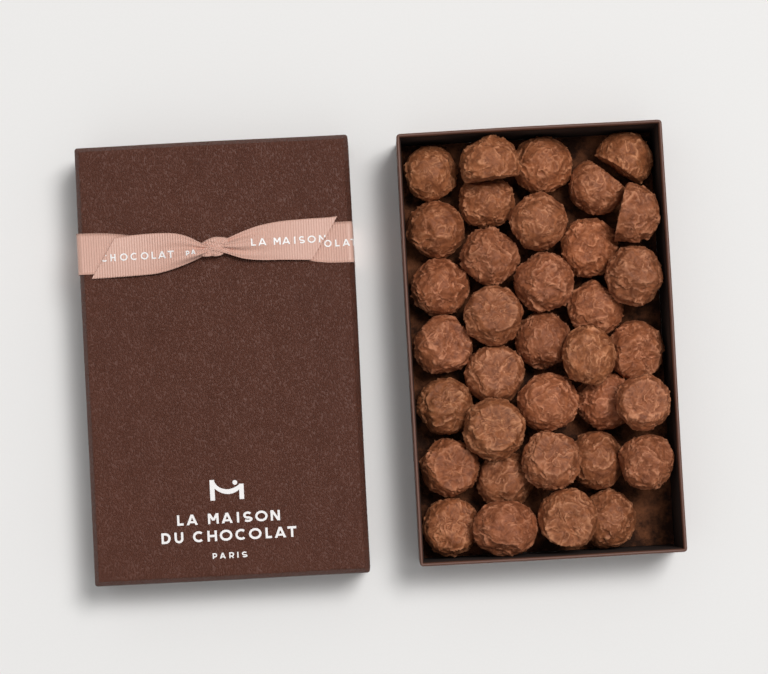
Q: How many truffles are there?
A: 35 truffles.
